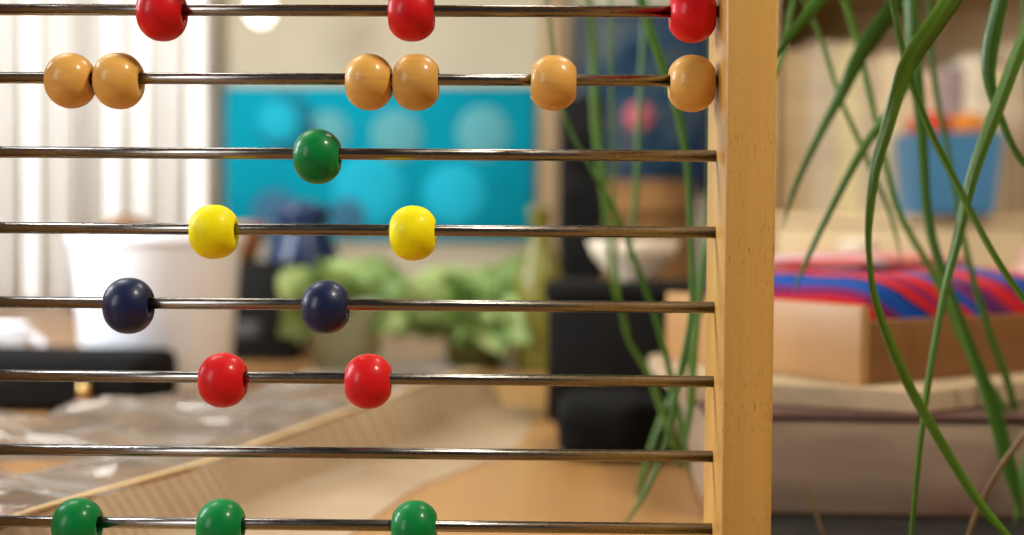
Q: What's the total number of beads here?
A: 19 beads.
